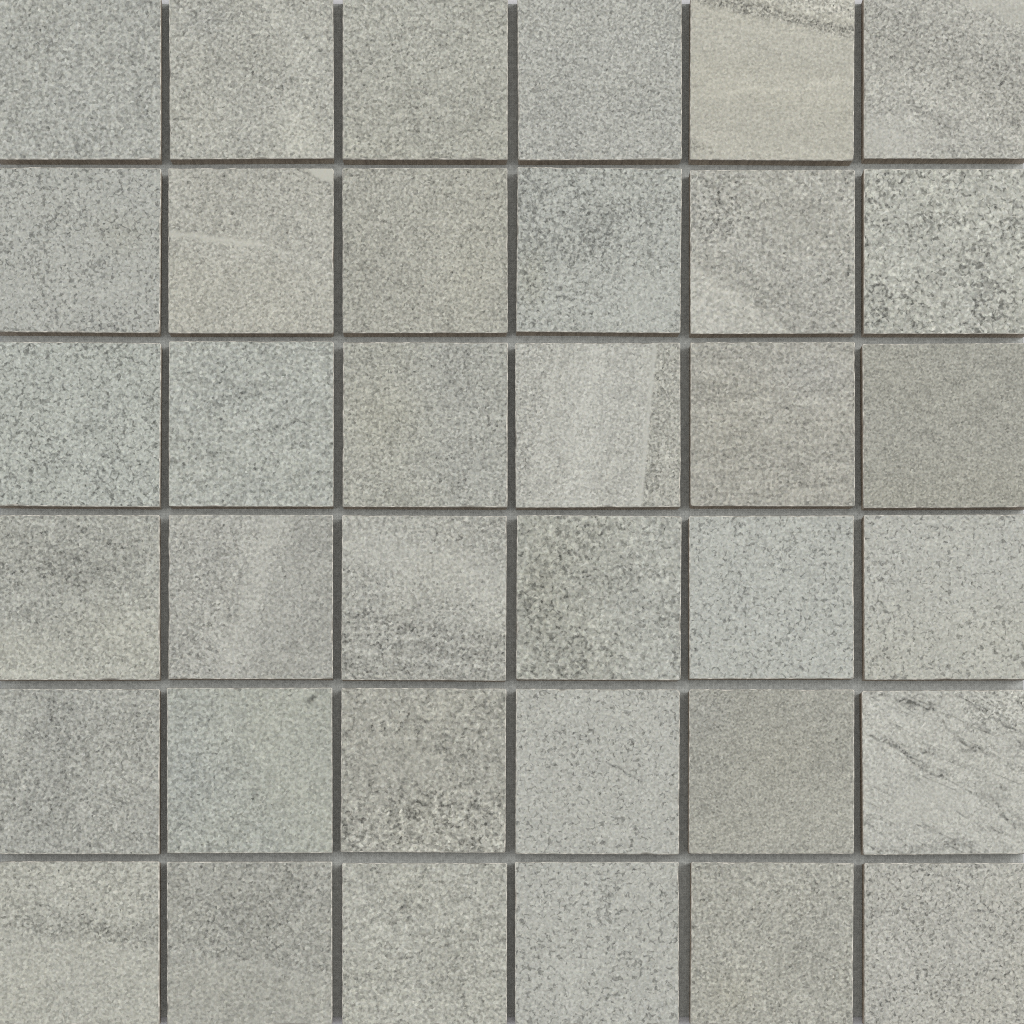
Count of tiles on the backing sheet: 36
